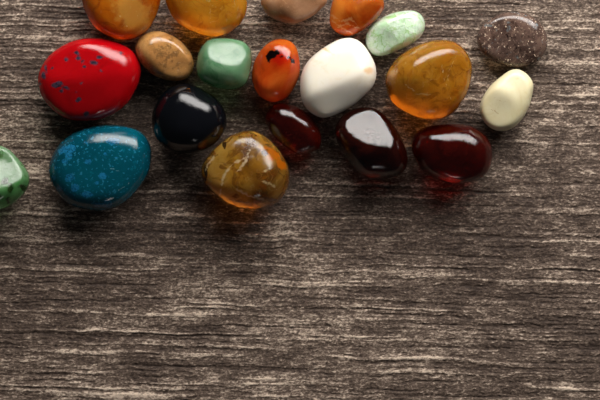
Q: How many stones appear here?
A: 20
